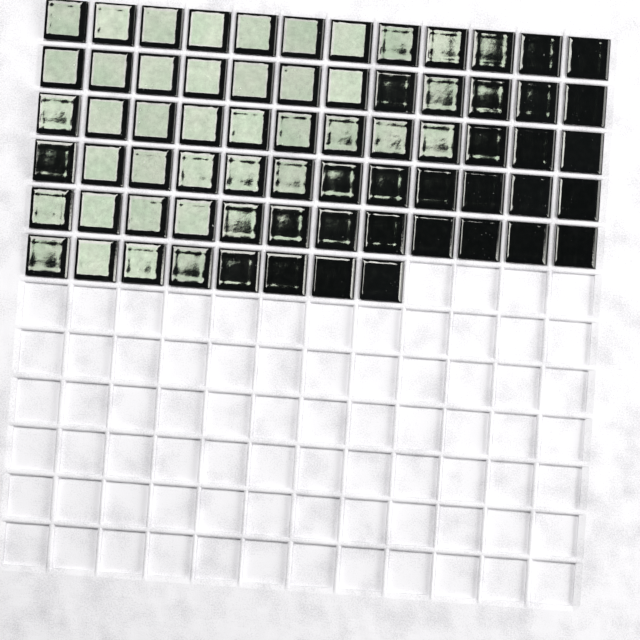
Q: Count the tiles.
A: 68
